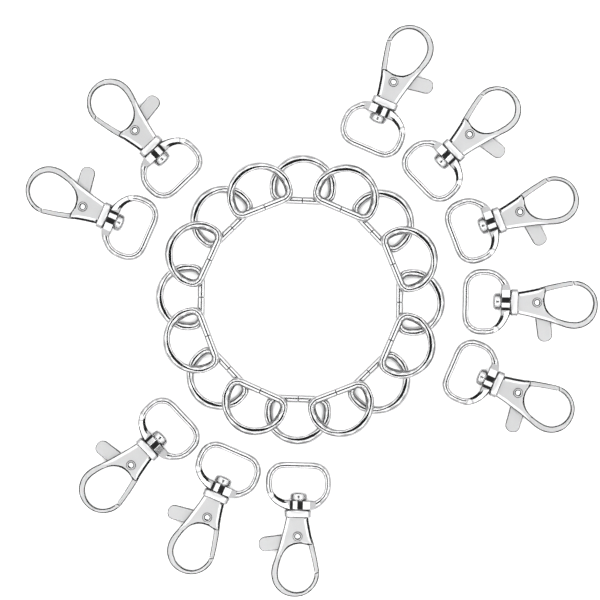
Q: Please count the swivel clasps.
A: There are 10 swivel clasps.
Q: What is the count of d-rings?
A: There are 16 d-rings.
